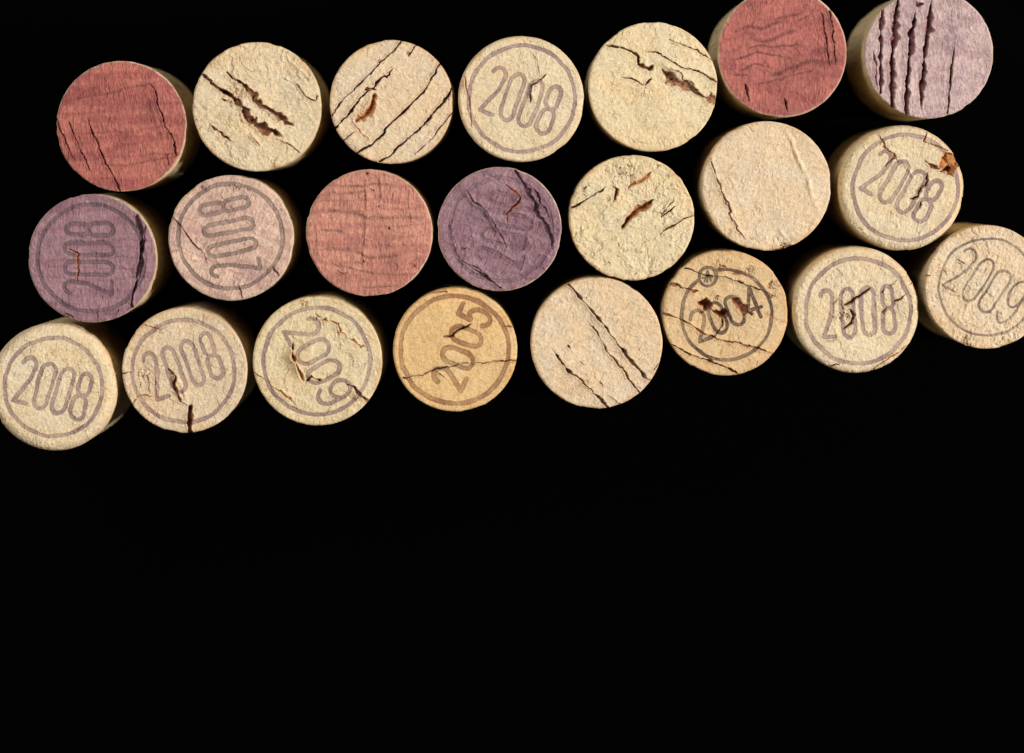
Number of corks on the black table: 22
